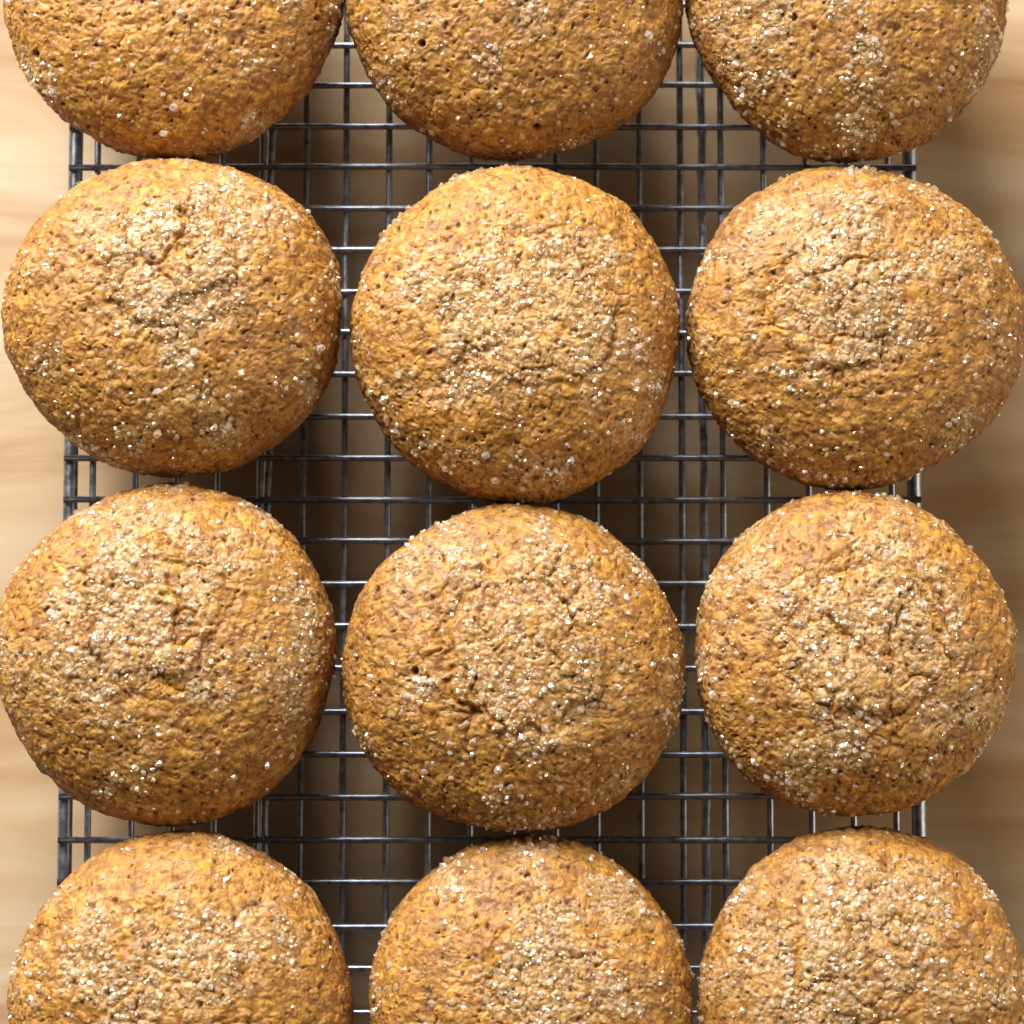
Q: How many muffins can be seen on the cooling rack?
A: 12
